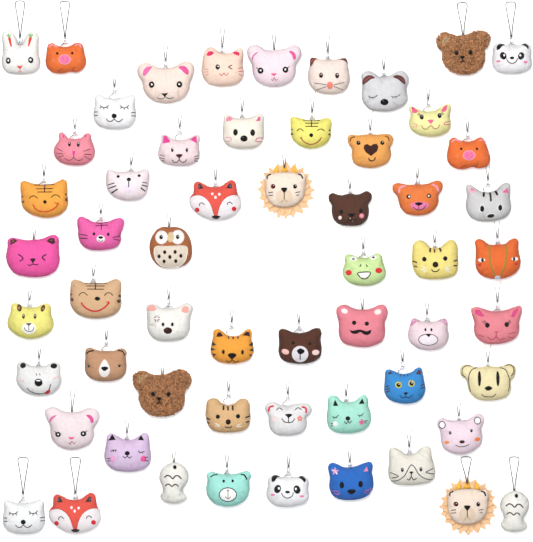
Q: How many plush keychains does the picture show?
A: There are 58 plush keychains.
